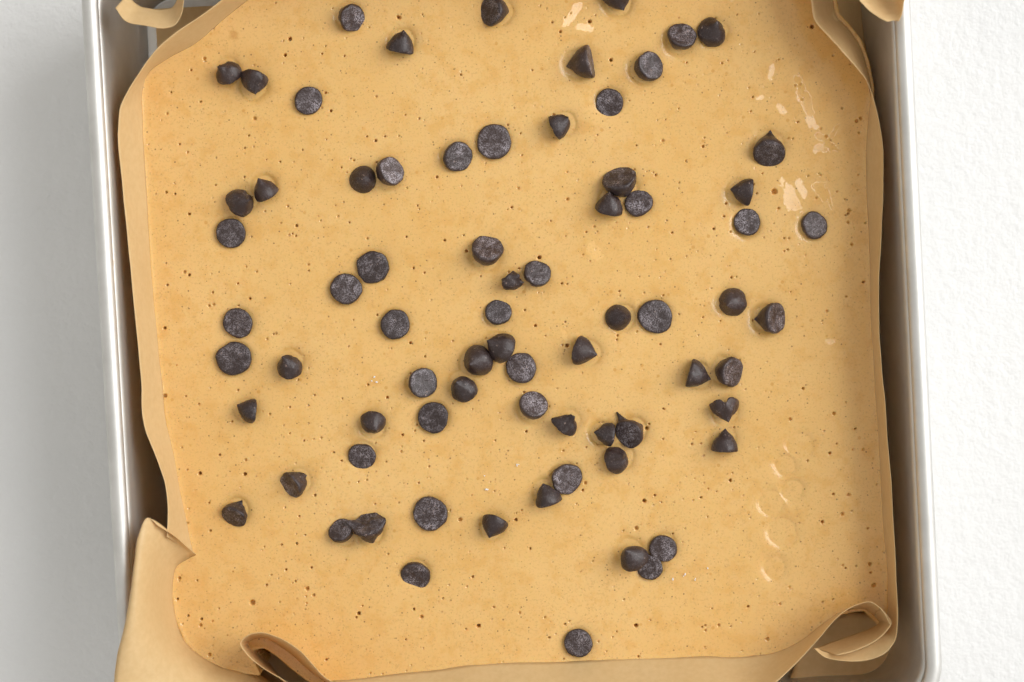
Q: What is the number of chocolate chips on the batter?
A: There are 73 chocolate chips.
